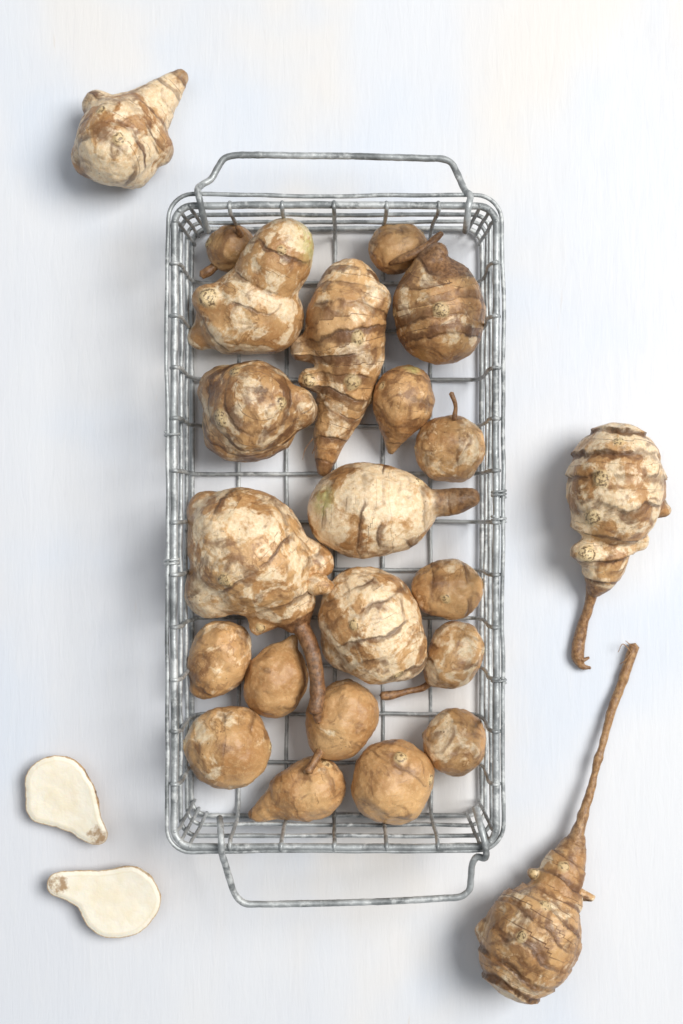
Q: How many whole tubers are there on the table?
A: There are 23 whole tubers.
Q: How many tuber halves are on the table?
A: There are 2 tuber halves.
